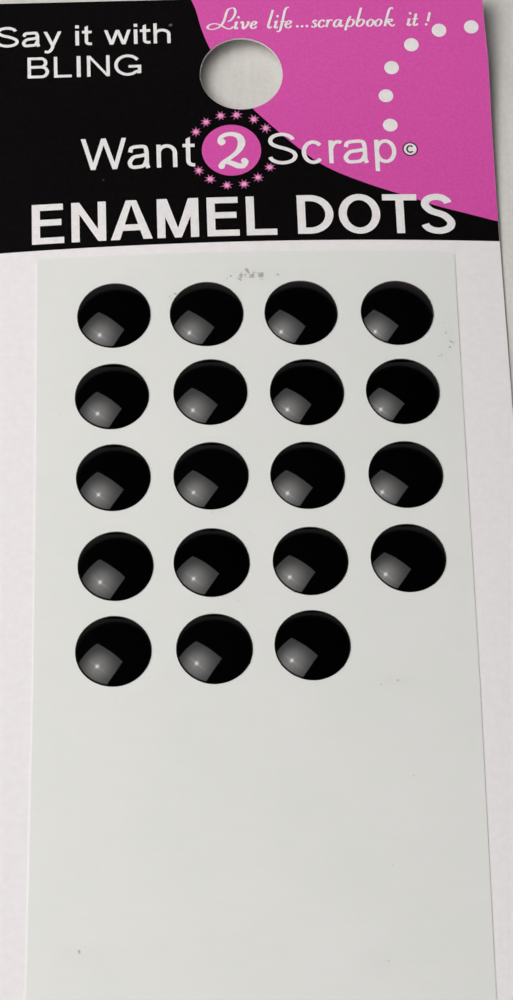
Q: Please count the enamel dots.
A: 19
